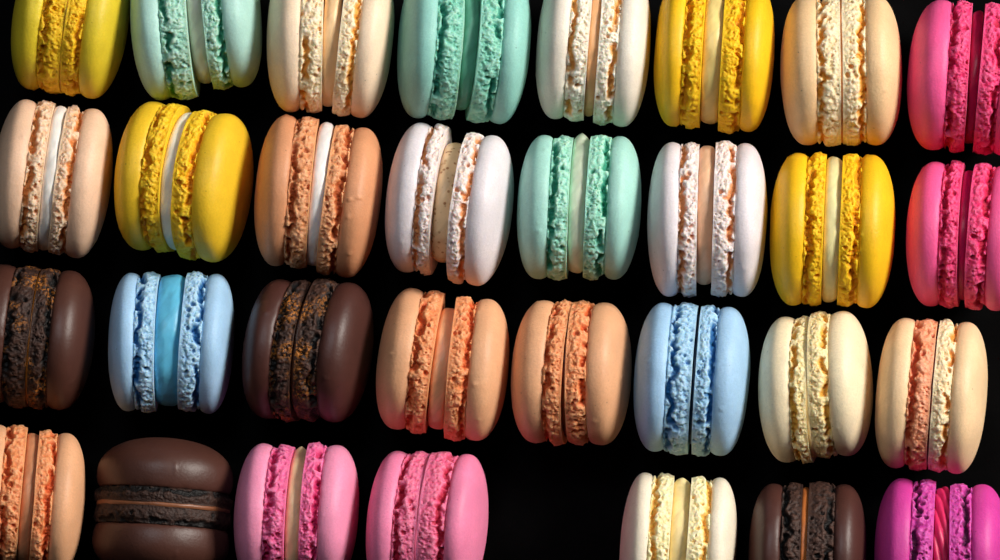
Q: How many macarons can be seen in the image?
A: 31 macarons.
